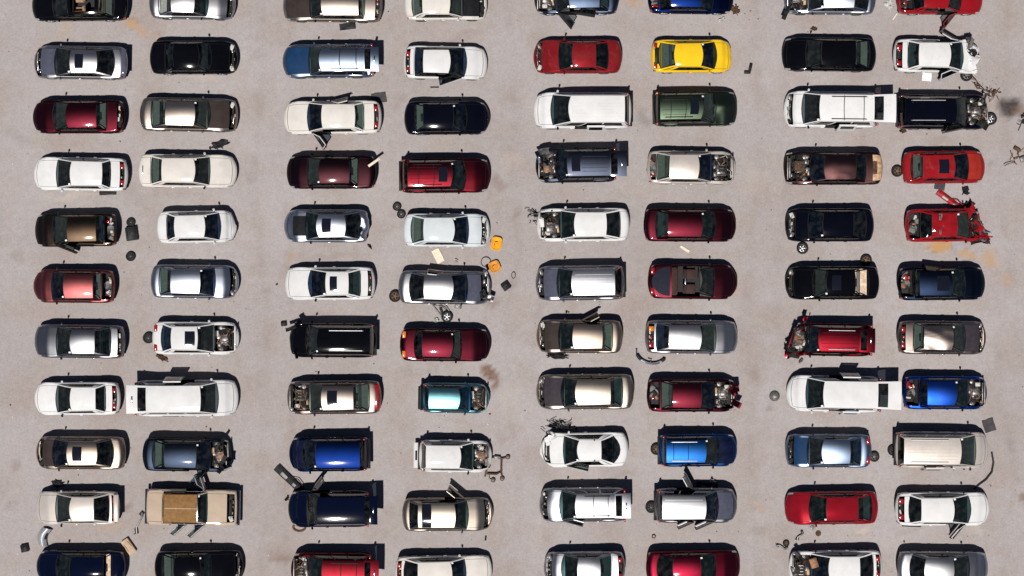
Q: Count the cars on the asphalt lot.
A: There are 88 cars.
